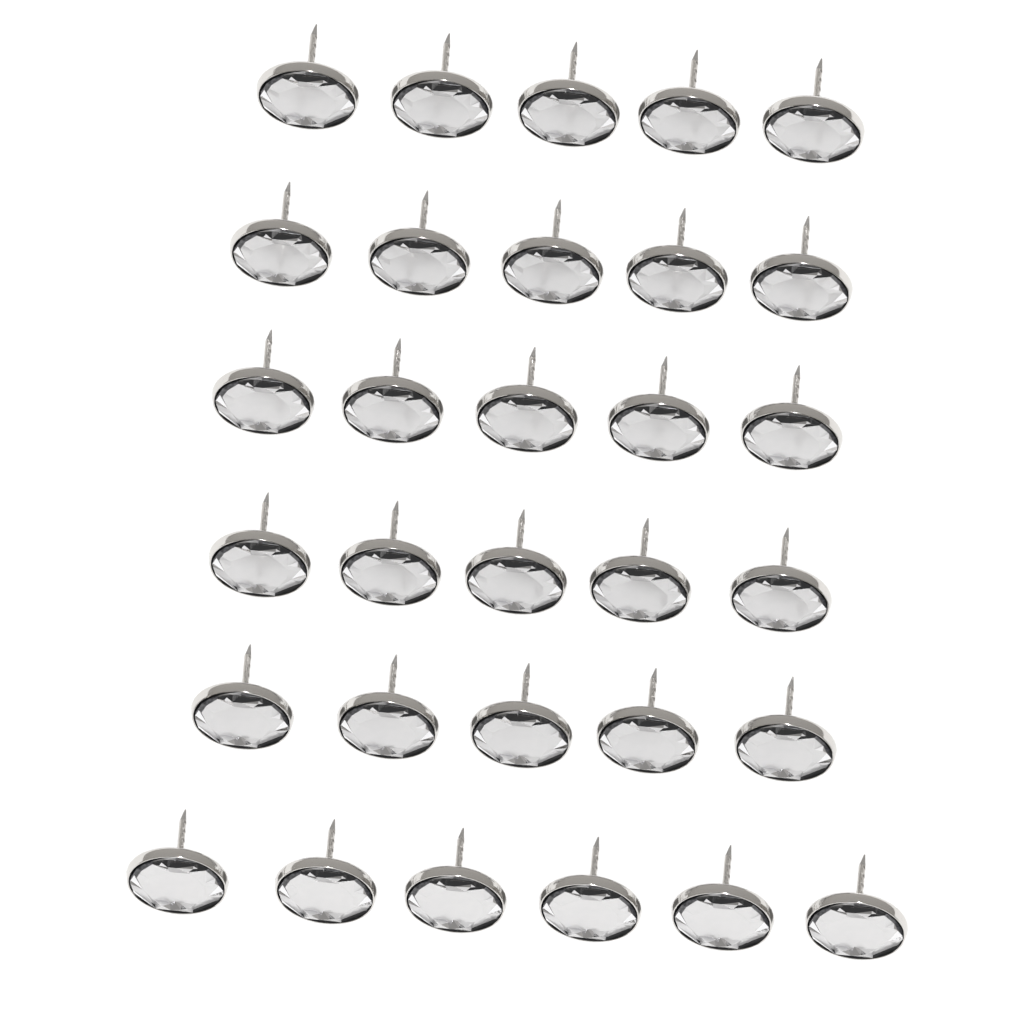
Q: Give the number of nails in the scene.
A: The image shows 31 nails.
